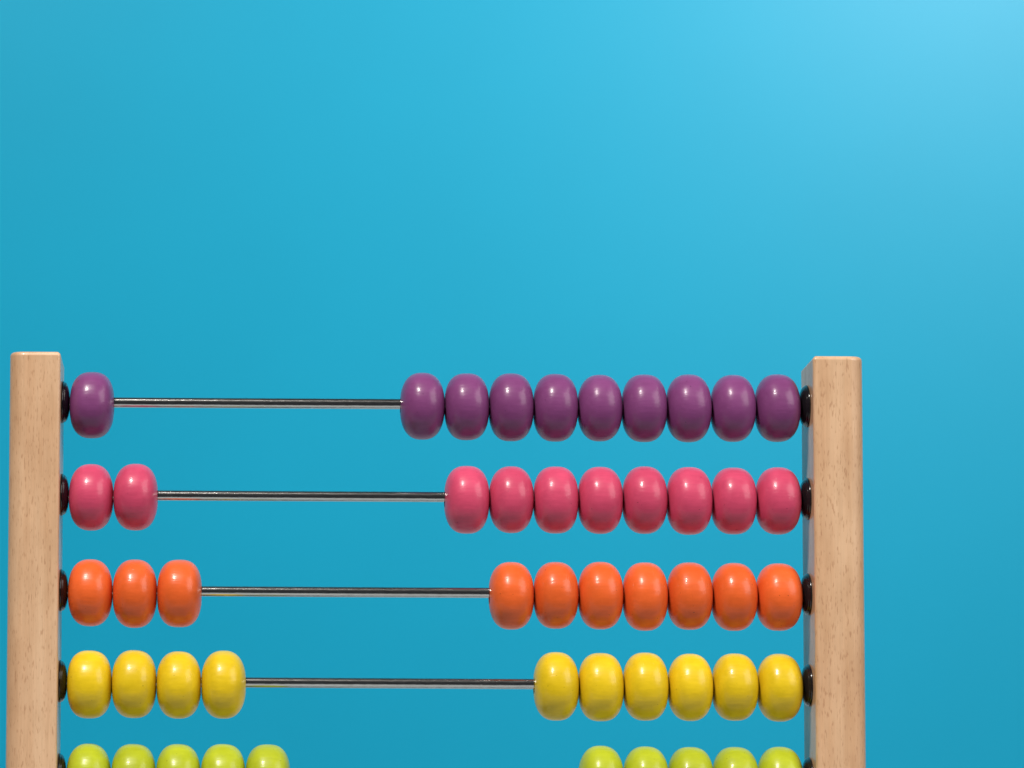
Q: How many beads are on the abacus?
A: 50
